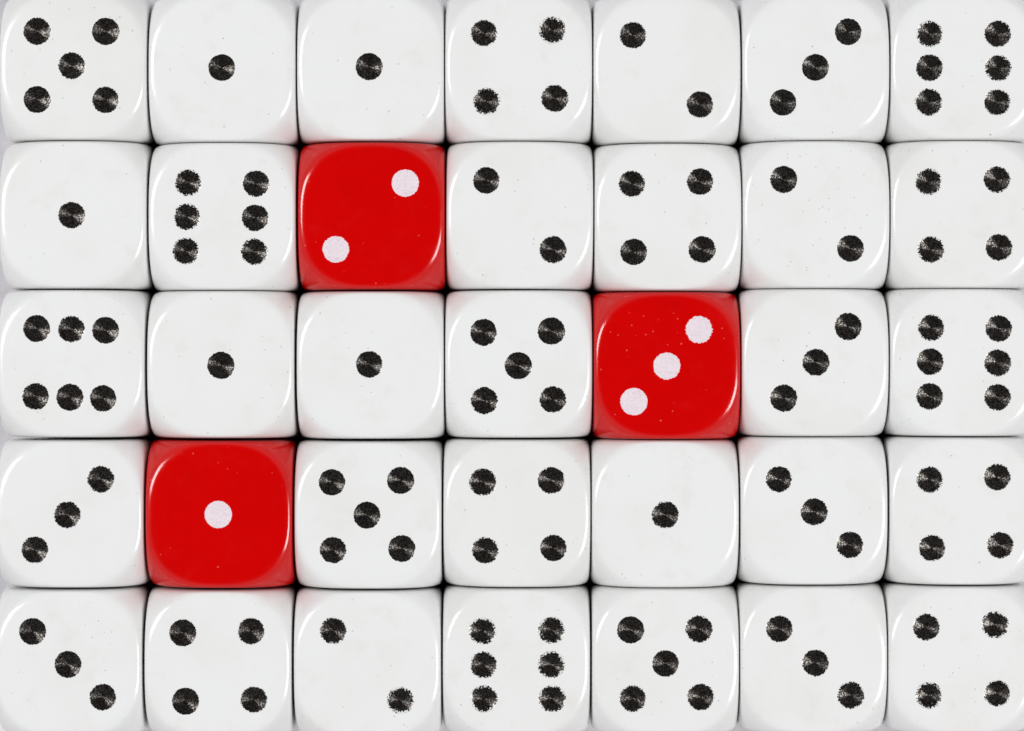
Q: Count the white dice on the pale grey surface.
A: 32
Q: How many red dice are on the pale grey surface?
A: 3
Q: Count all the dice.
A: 35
